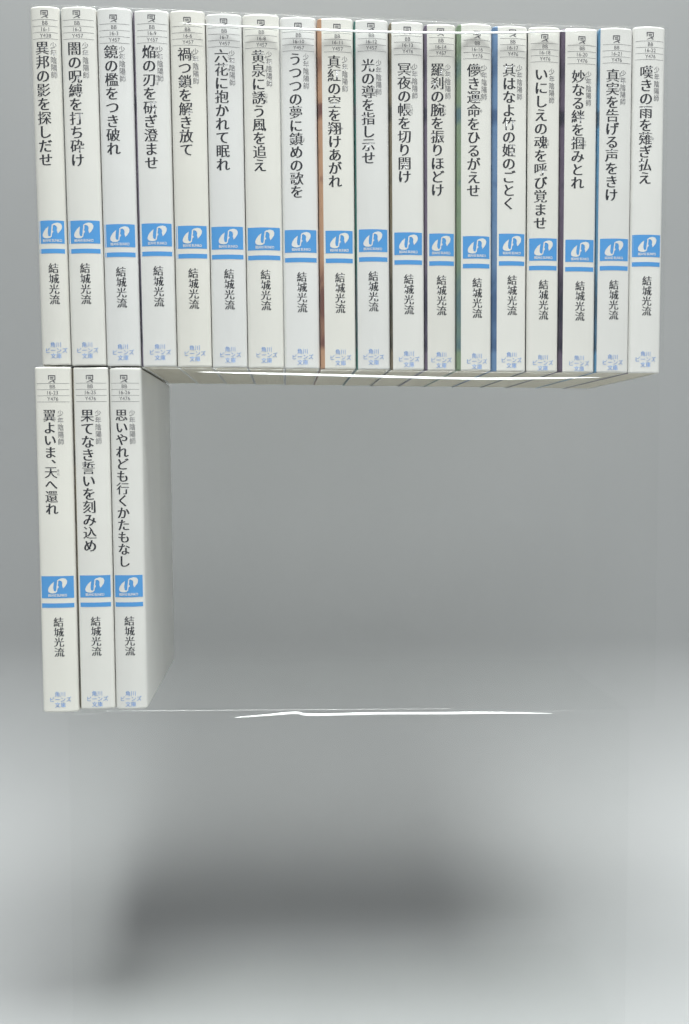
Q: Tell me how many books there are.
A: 21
